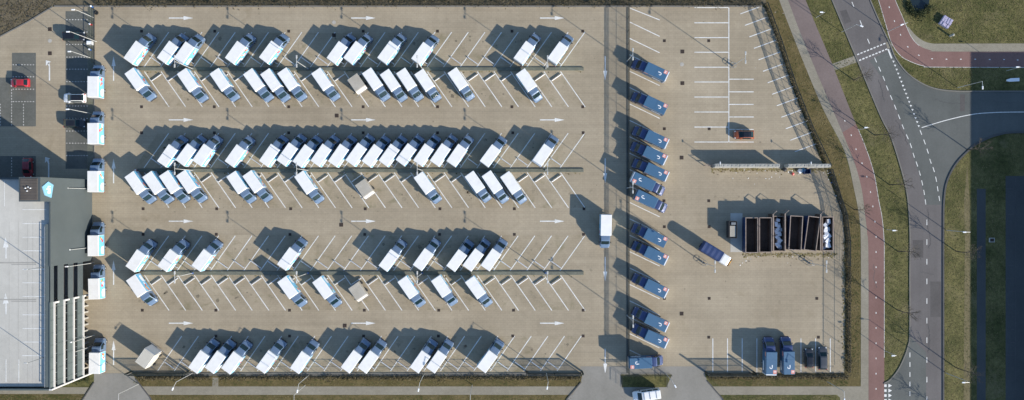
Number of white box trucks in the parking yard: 85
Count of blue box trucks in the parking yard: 15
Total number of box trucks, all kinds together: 100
